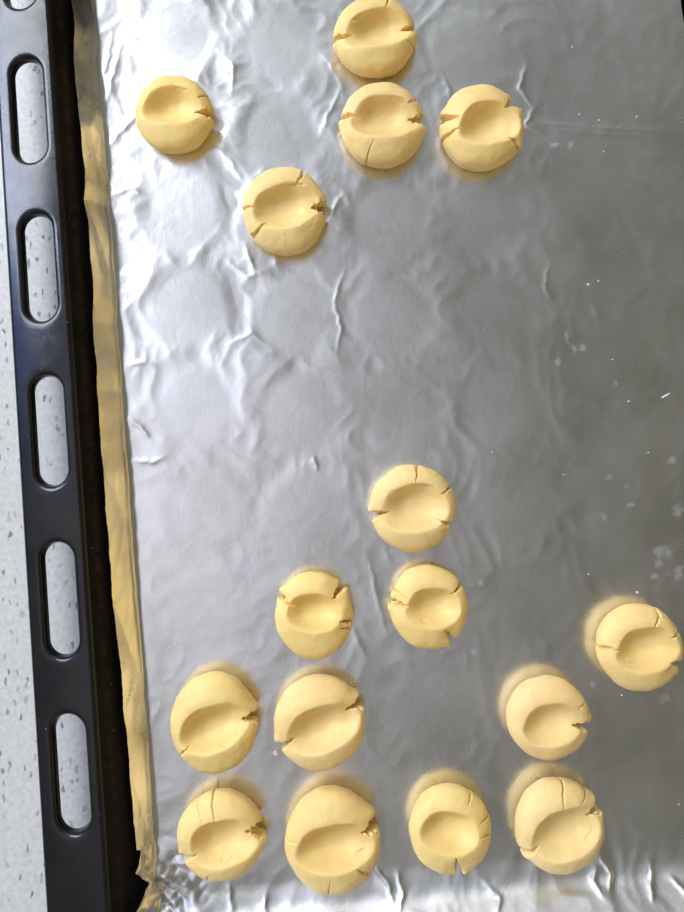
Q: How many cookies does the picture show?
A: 16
